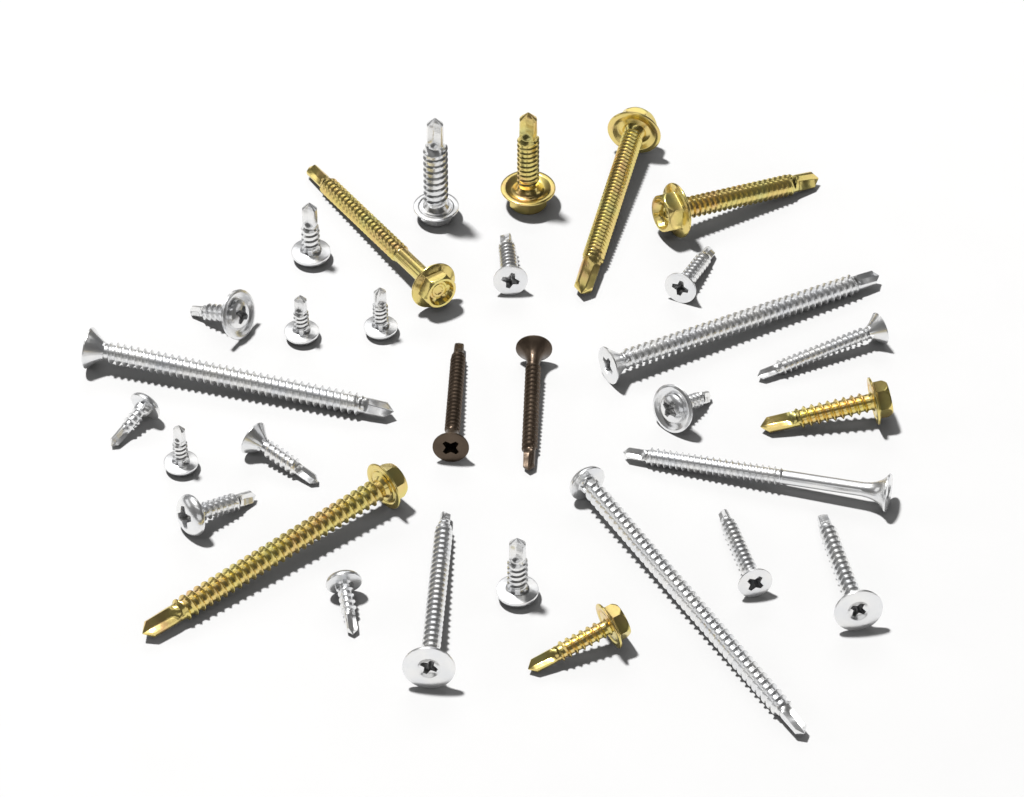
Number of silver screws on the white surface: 22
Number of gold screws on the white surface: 7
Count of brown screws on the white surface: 2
